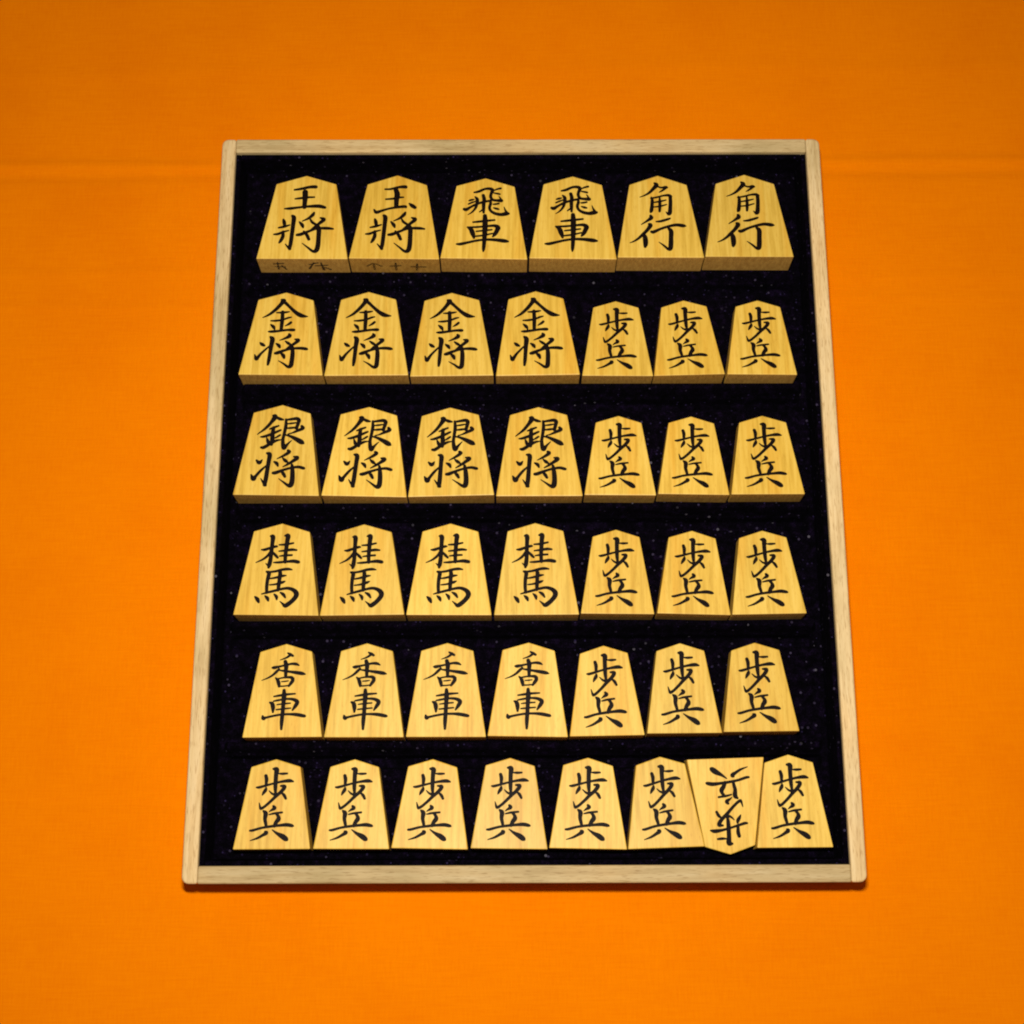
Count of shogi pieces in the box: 42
